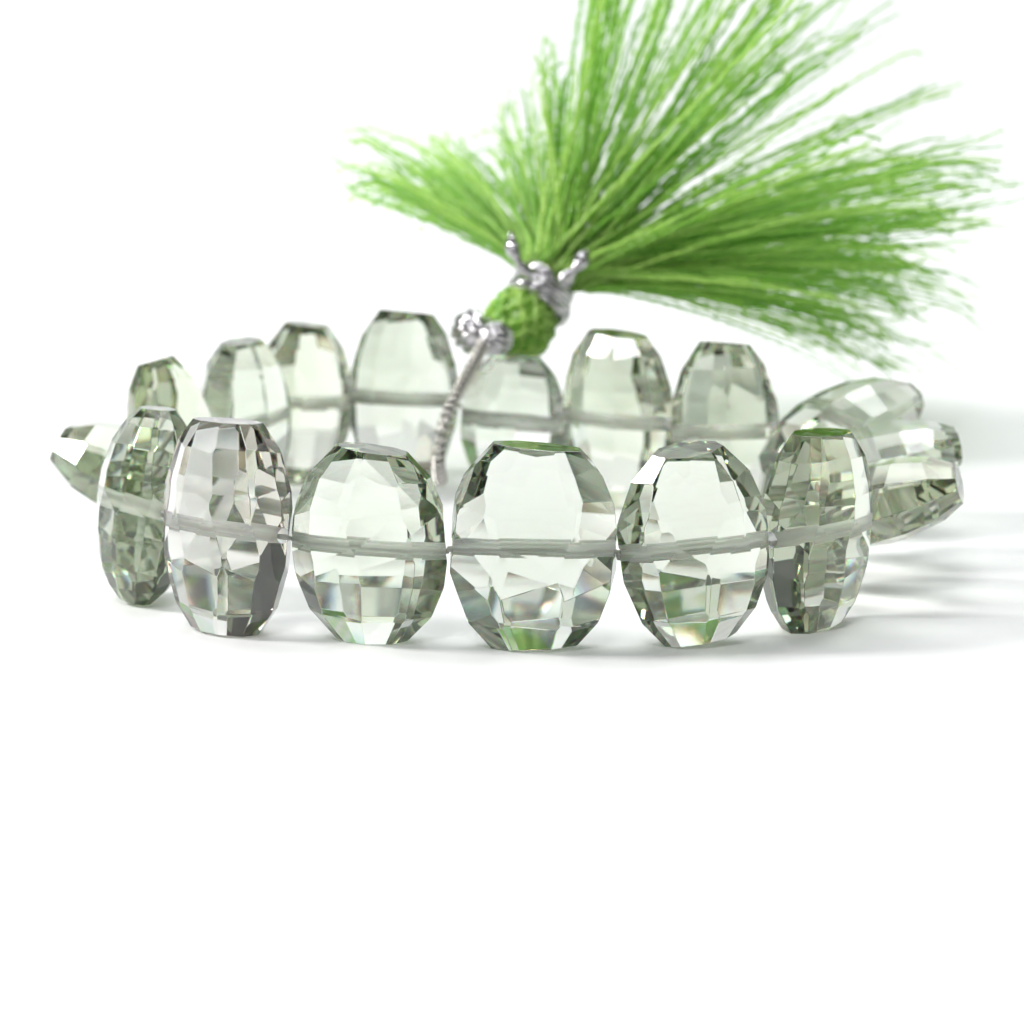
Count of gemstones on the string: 17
